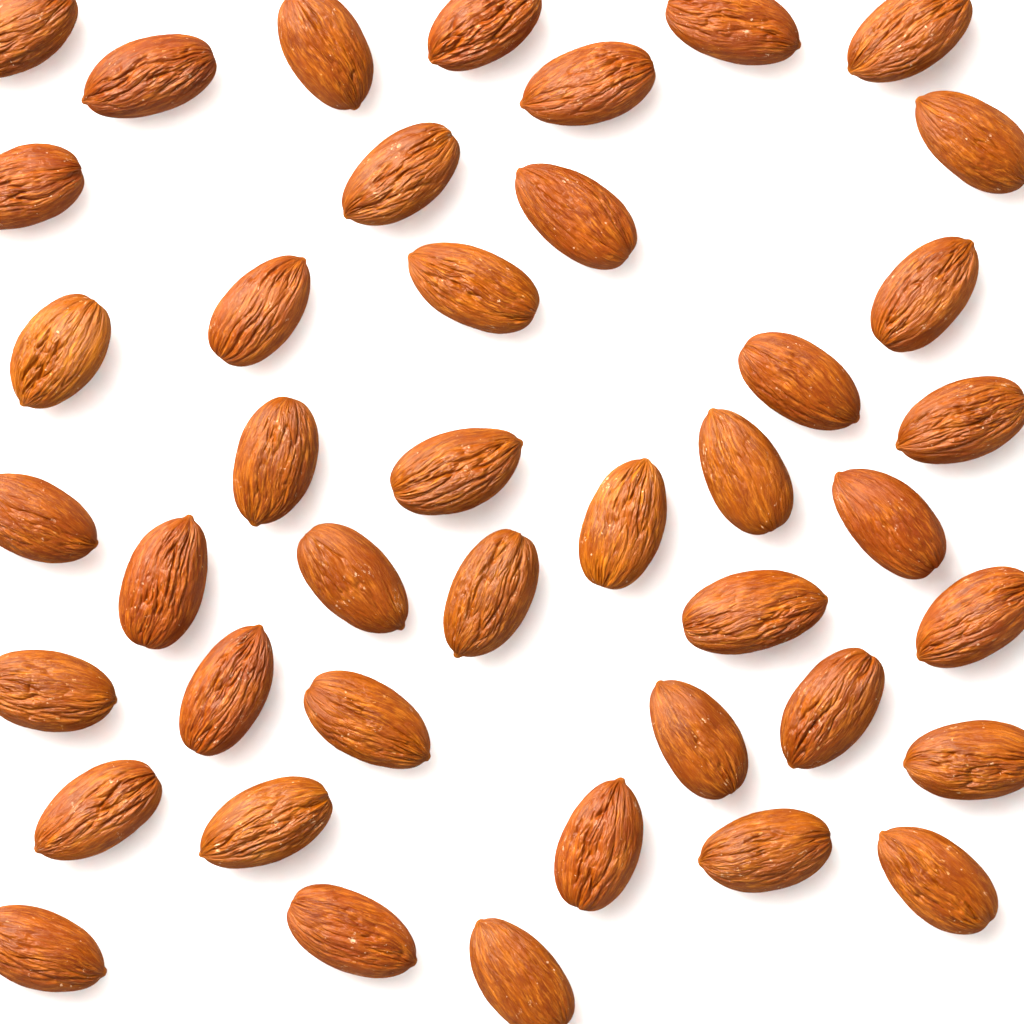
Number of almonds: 42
